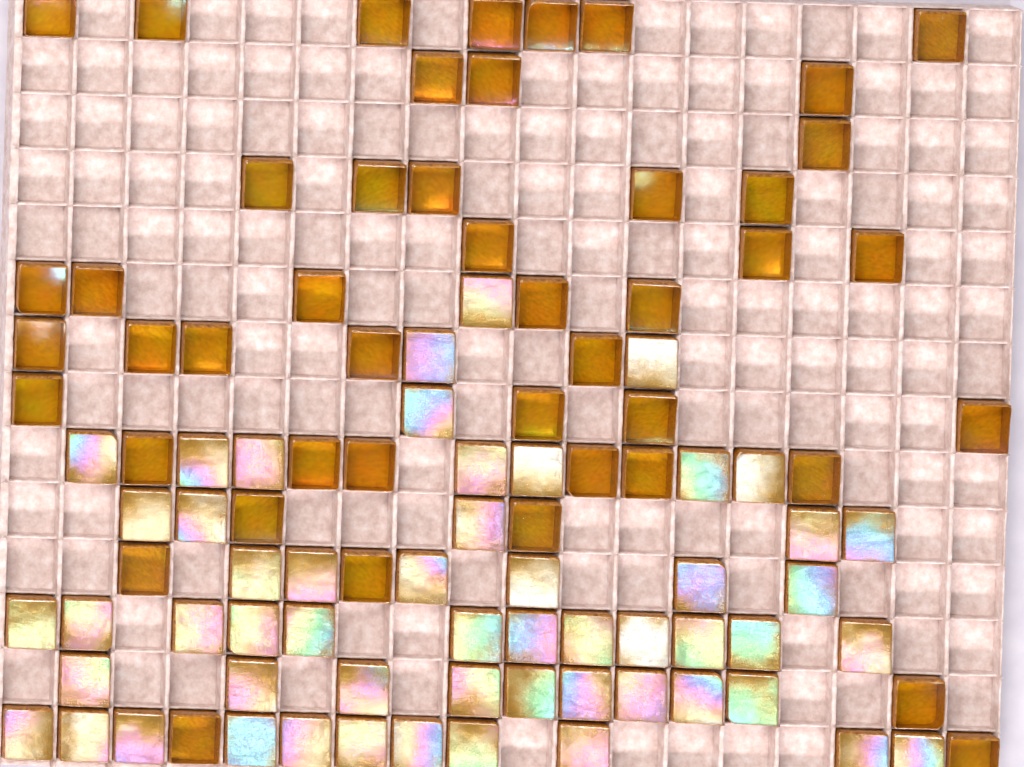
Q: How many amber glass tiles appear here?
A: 46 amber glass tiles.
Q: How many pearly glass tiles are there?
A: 54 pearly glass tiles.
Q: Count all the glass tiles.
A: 100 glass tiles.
